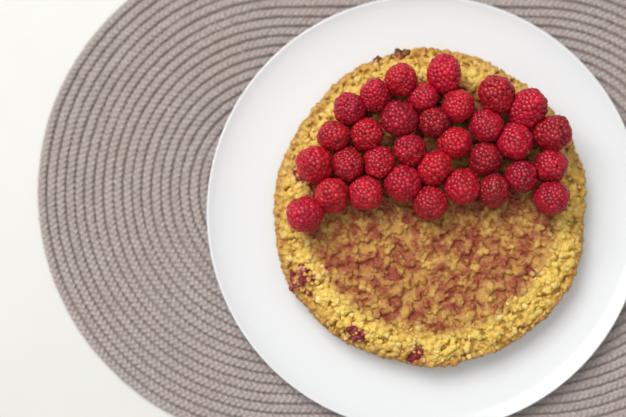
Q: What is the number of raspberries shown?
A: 32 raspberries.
